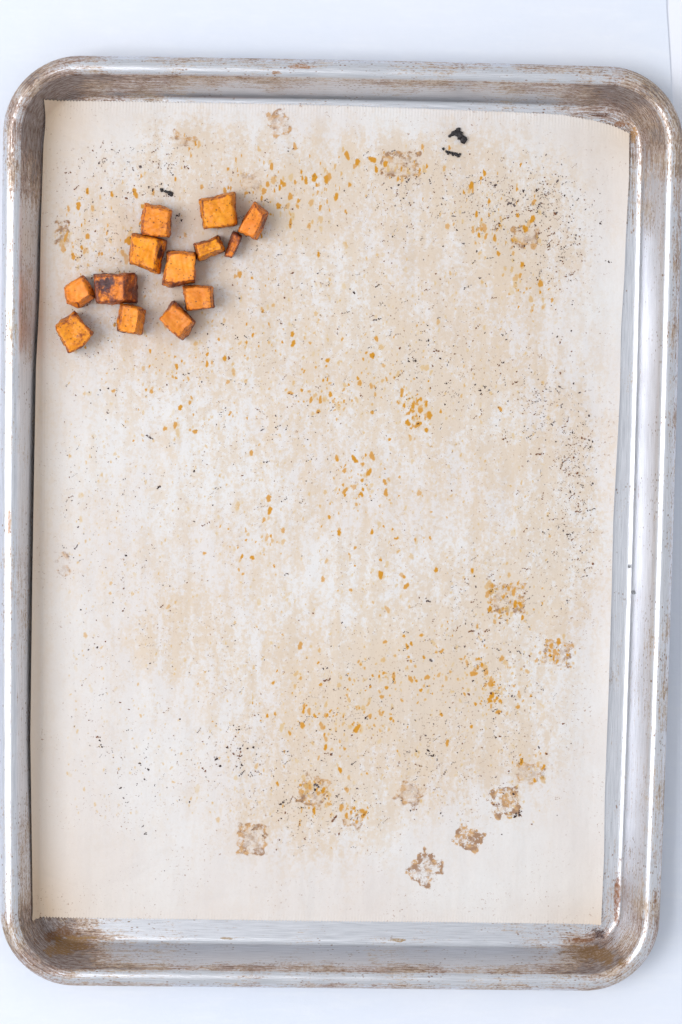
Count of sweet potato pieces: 13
